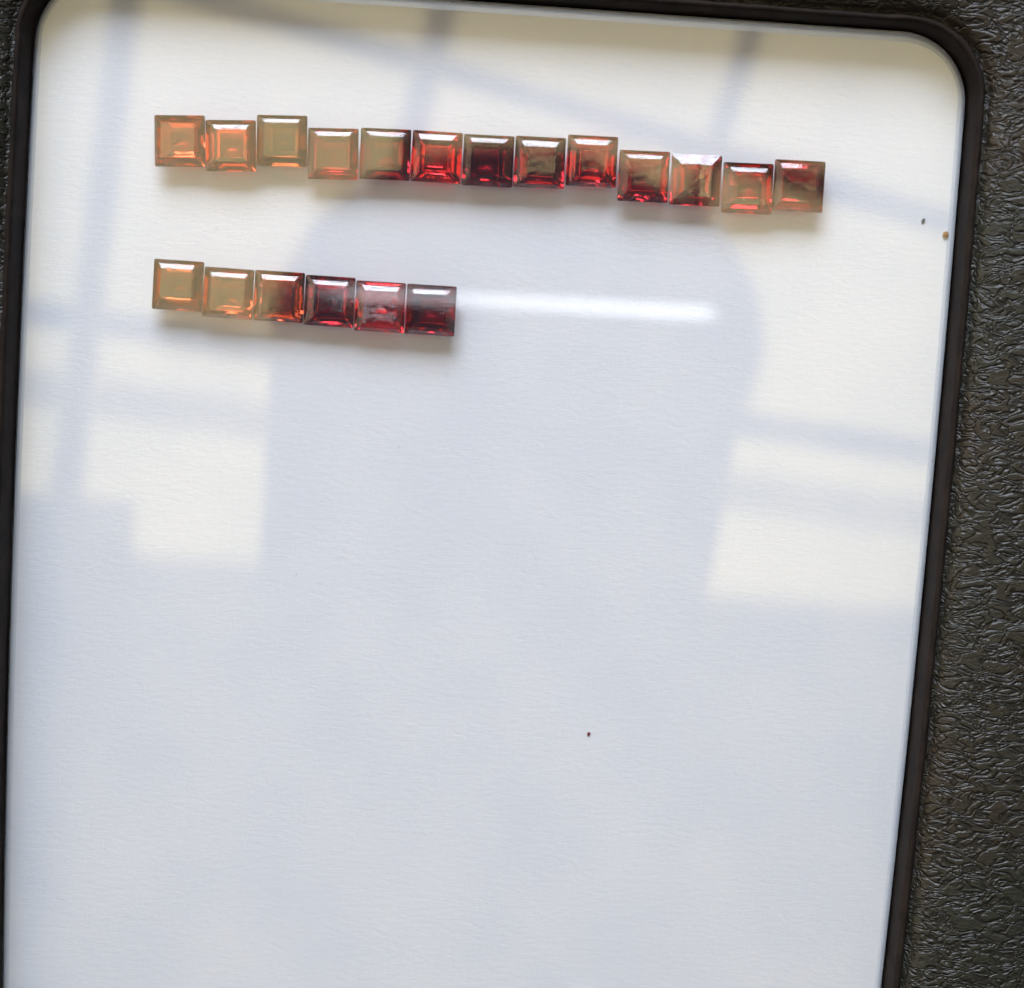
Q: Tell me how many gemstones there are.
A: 19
